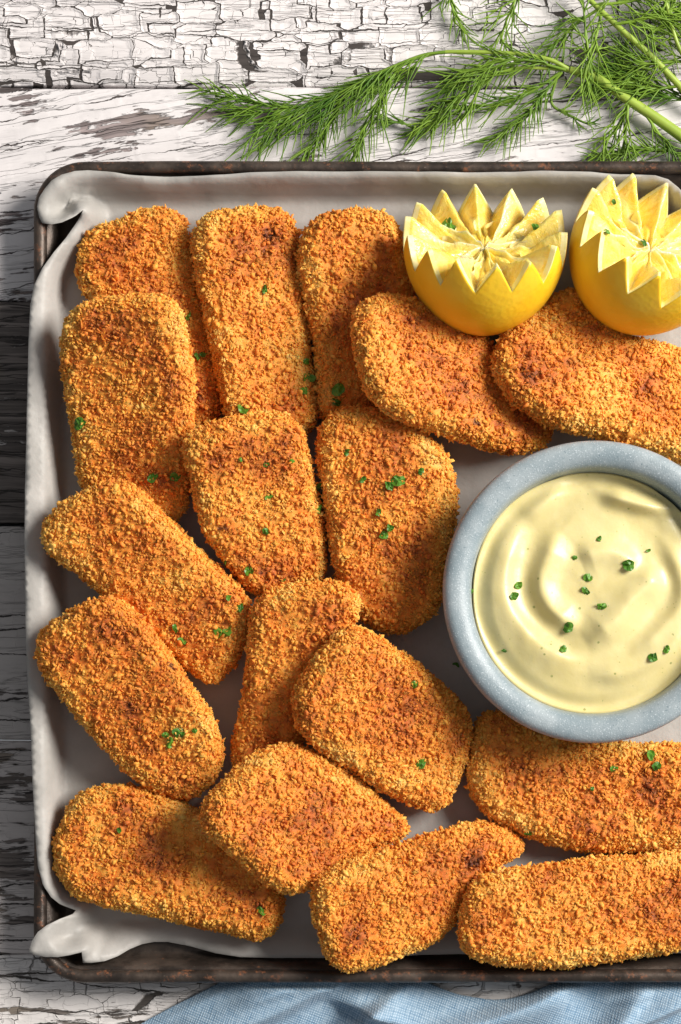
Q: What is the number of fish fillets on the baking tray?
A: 17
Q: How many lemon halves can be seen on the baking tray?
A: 2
